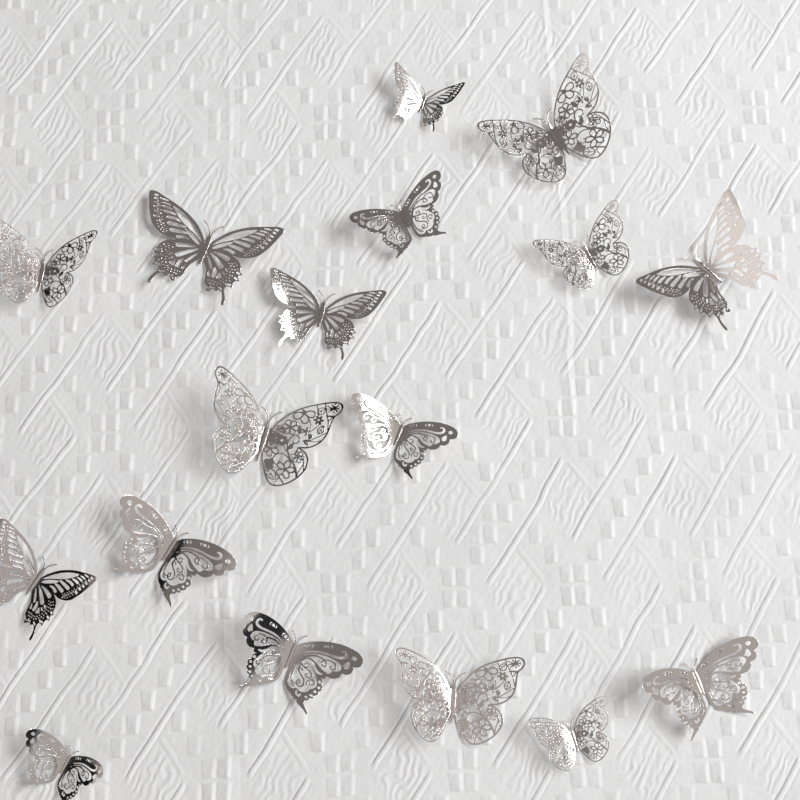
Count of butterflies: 17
